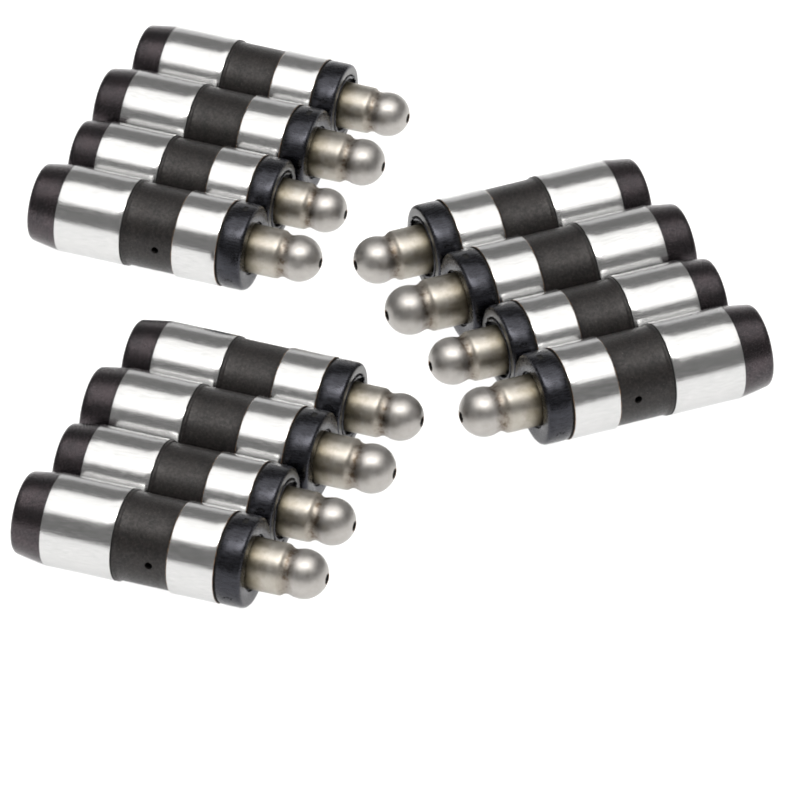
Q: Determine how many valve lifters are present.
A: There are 12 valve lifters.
